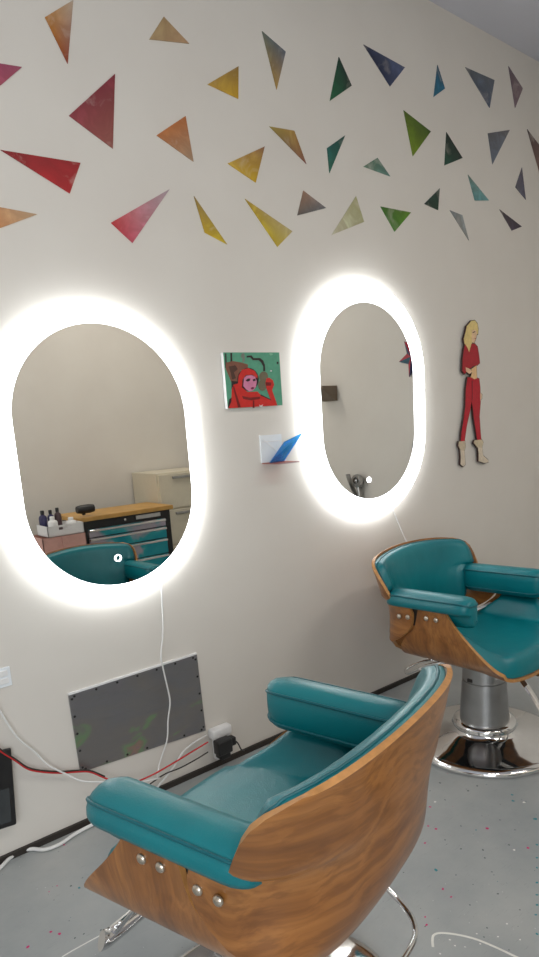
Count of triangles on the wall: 33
